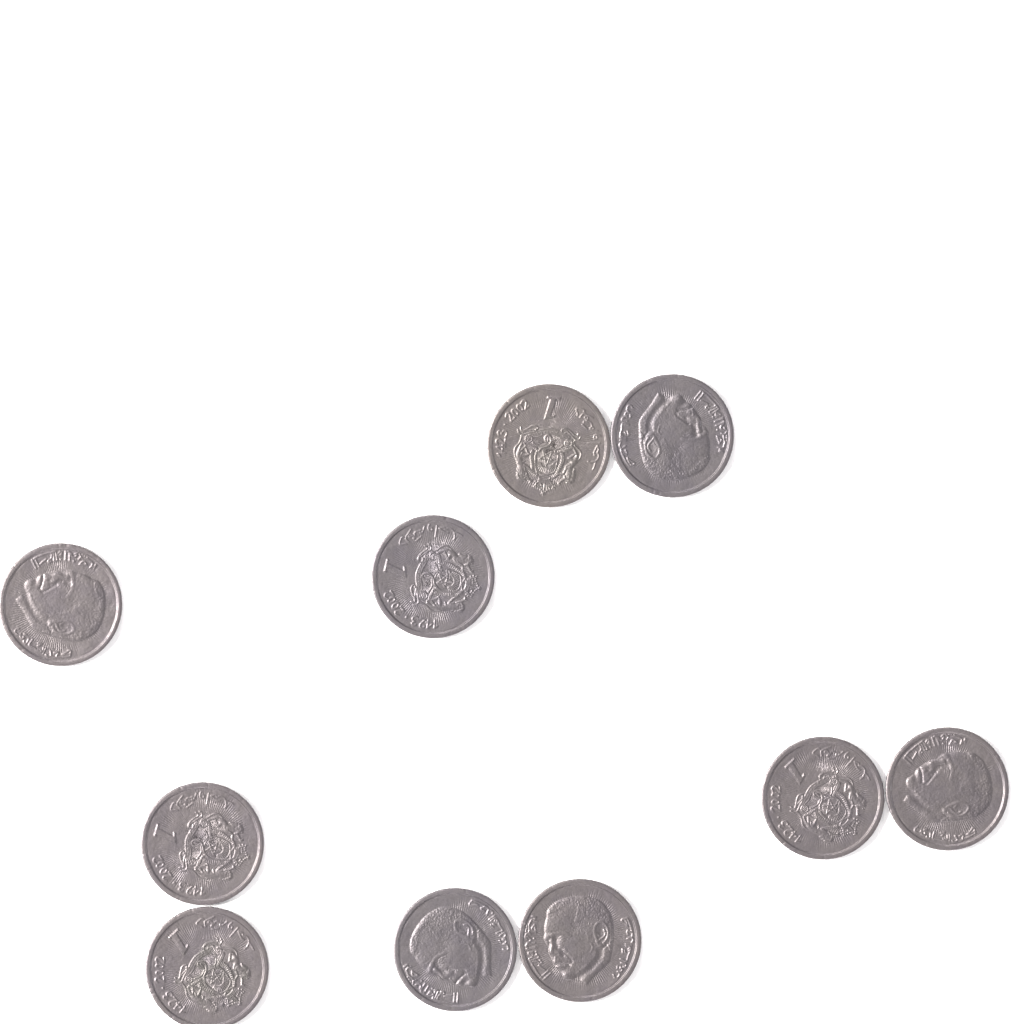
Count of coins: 10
